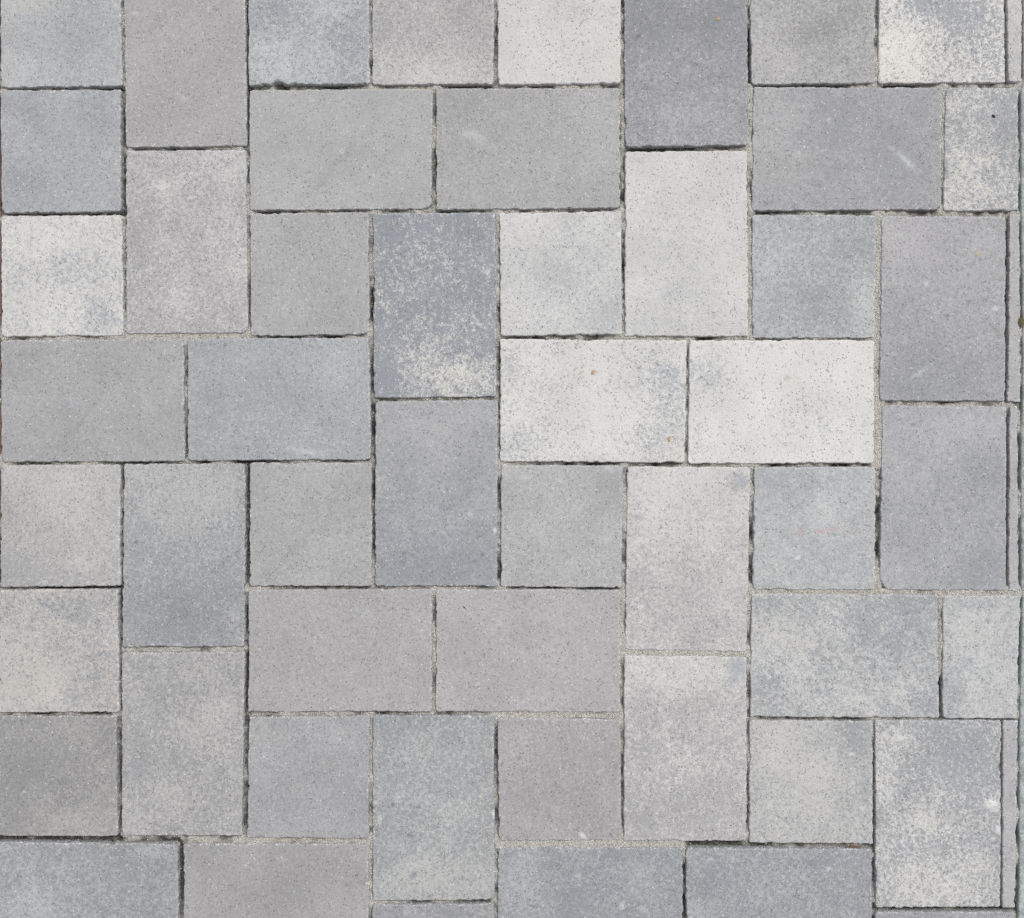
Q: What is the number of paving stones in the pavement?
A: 56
